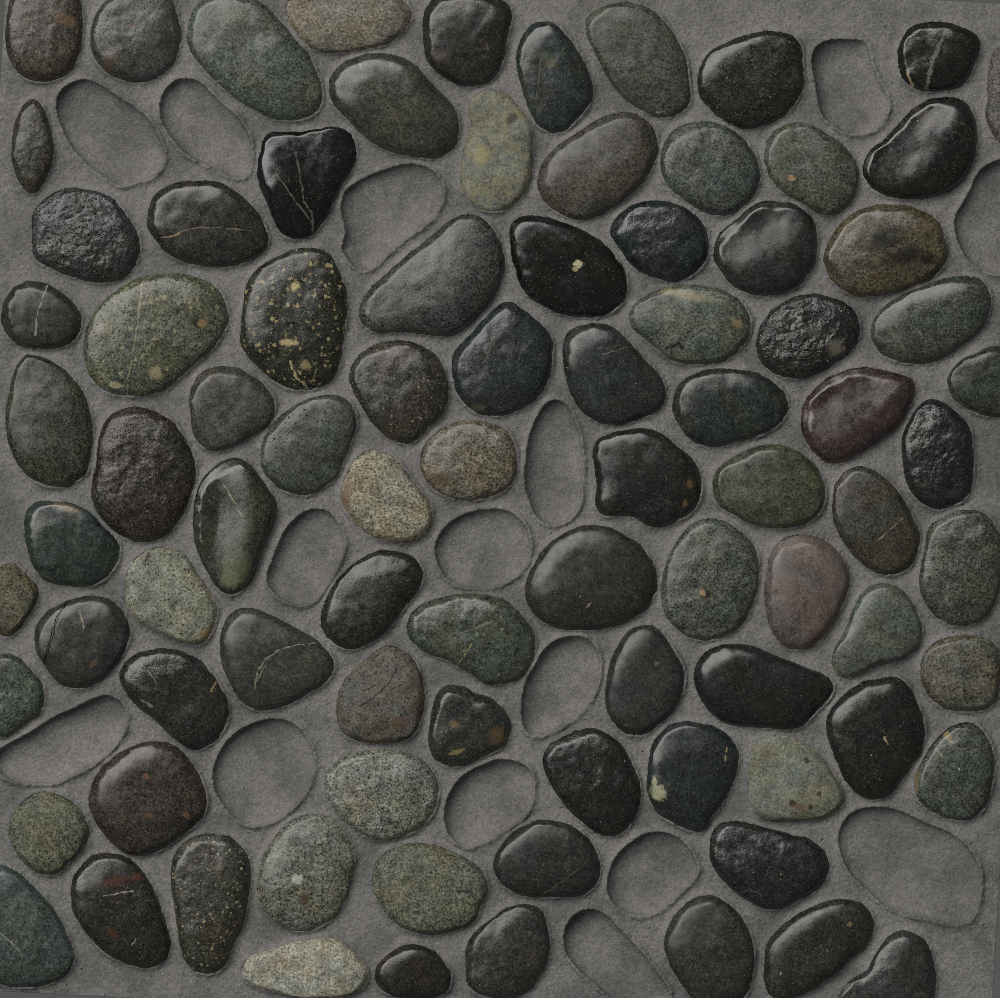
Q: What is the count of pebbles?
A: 88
